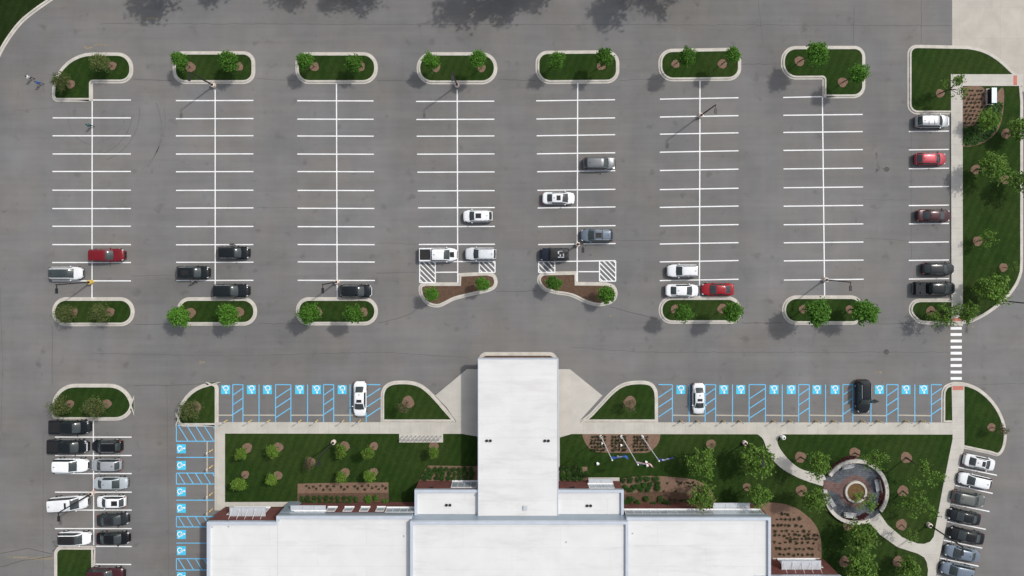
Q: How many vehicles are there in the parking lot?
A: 43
